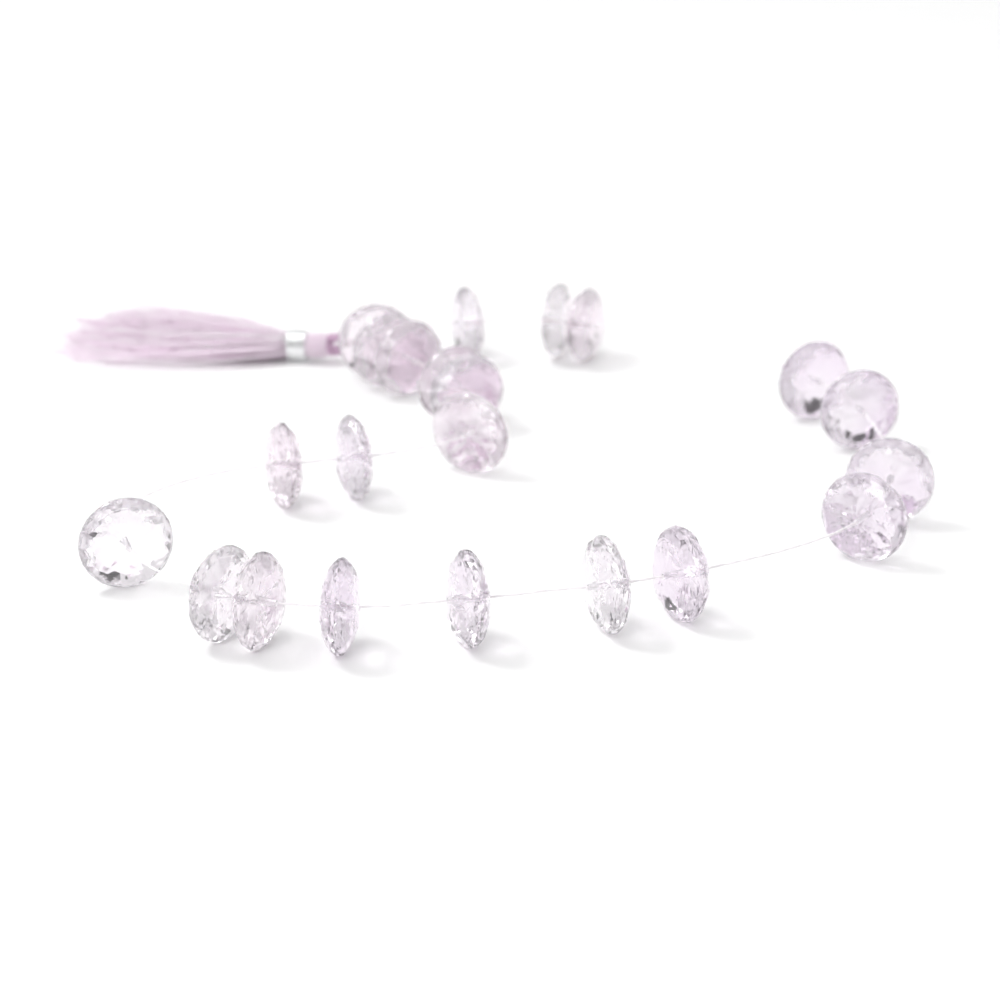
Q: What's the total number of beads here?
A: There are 22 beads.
